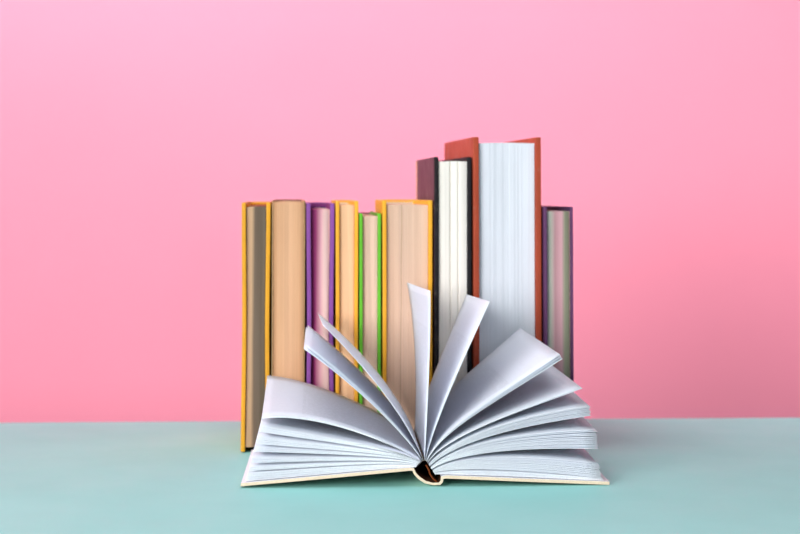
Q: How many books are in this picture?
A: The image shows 10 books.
